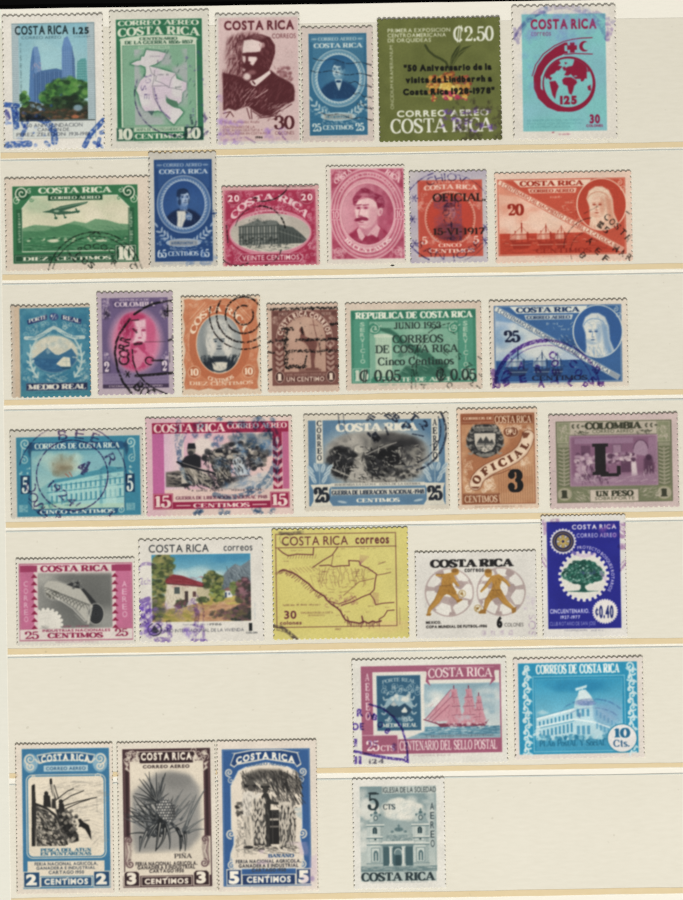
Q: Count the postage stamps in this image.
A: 34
